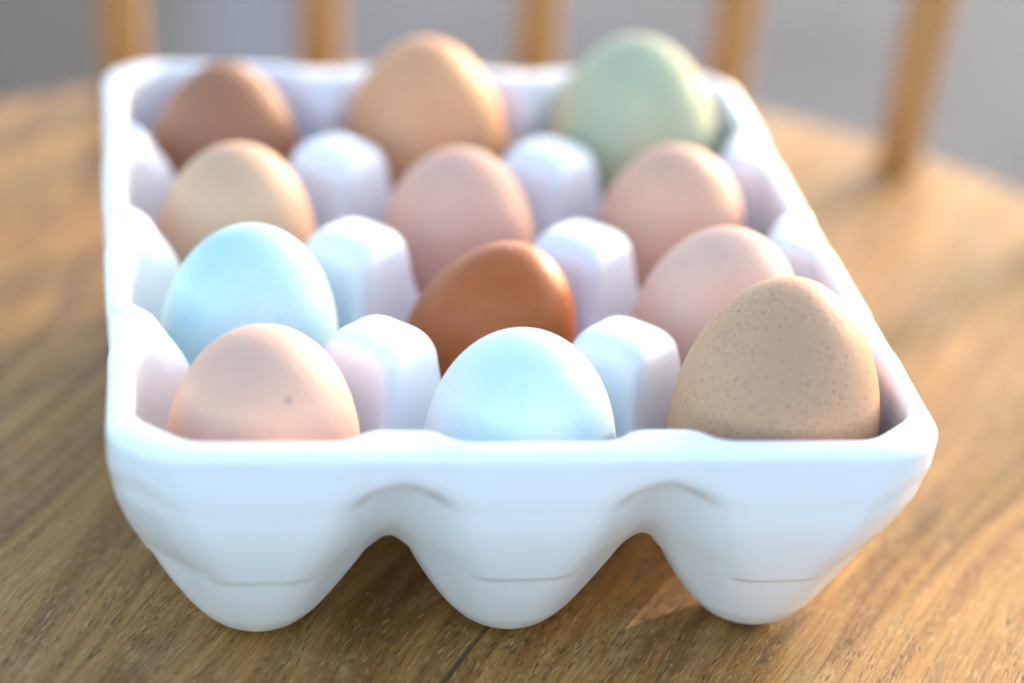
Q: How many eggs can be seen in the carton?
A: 12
